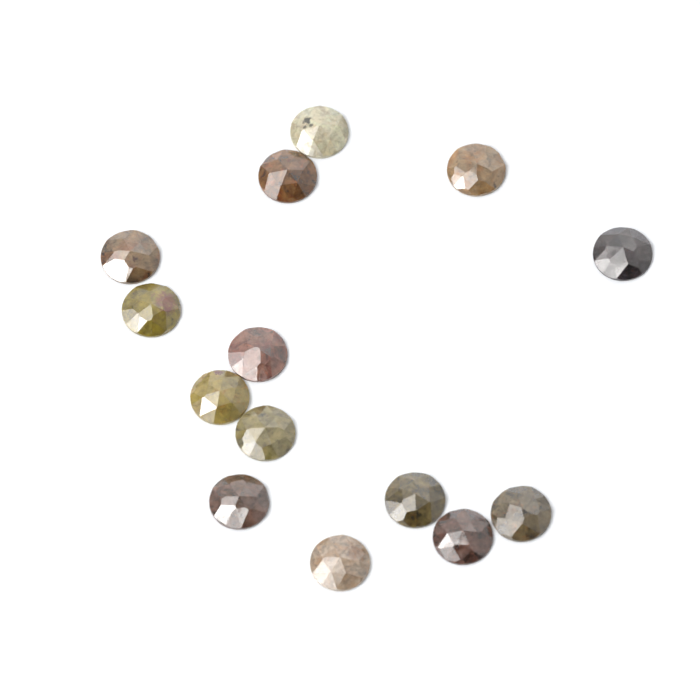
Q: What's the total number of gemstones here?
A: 14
